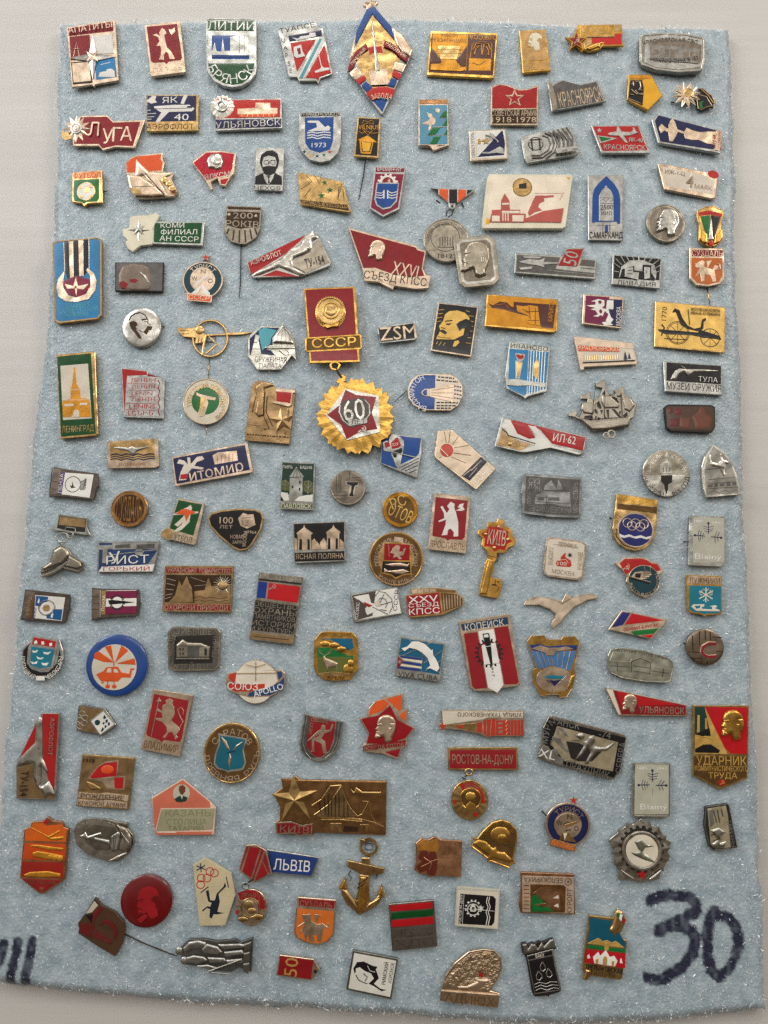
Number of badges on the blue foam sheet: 147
